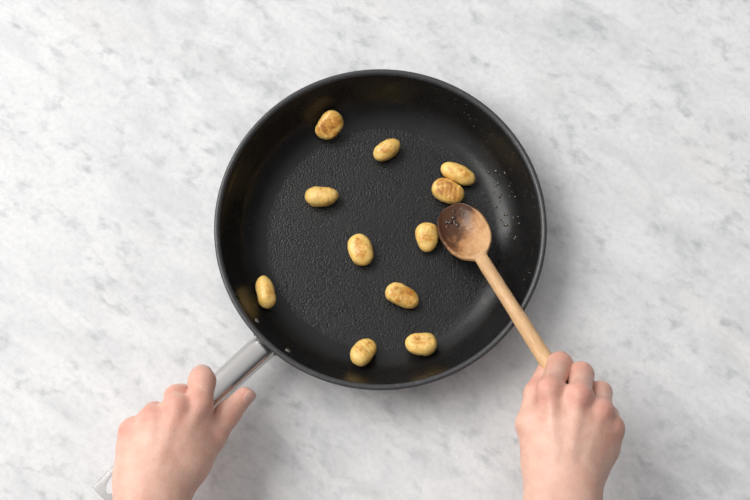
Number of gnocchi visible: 11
